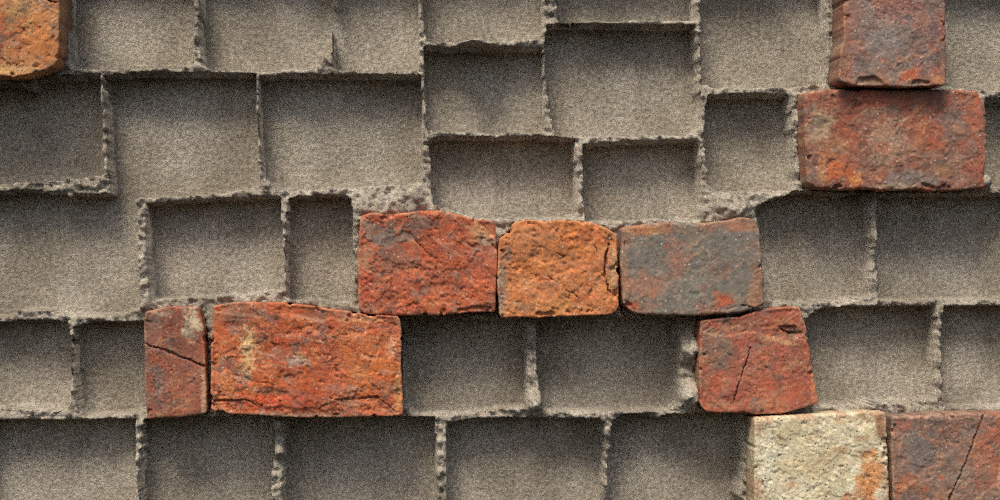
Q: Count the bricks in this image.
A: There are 11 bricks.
